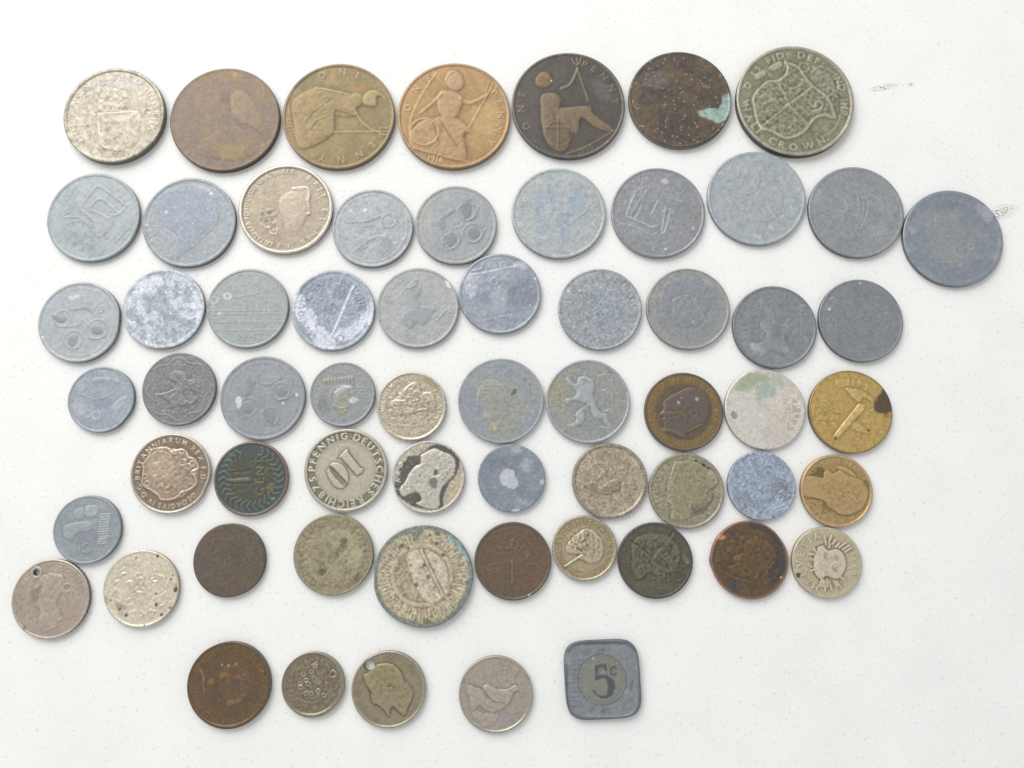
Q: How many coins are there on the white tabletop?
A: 62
